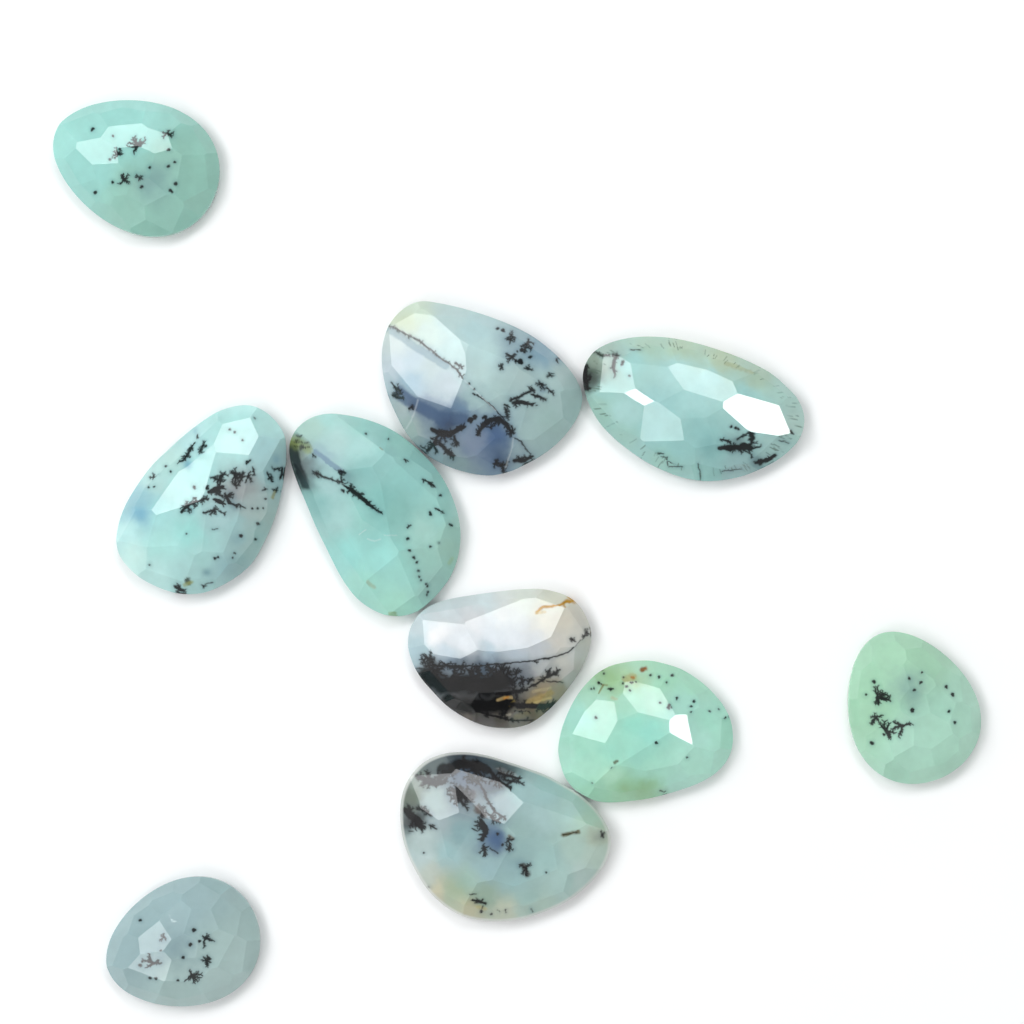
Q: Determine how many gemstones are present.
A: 10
